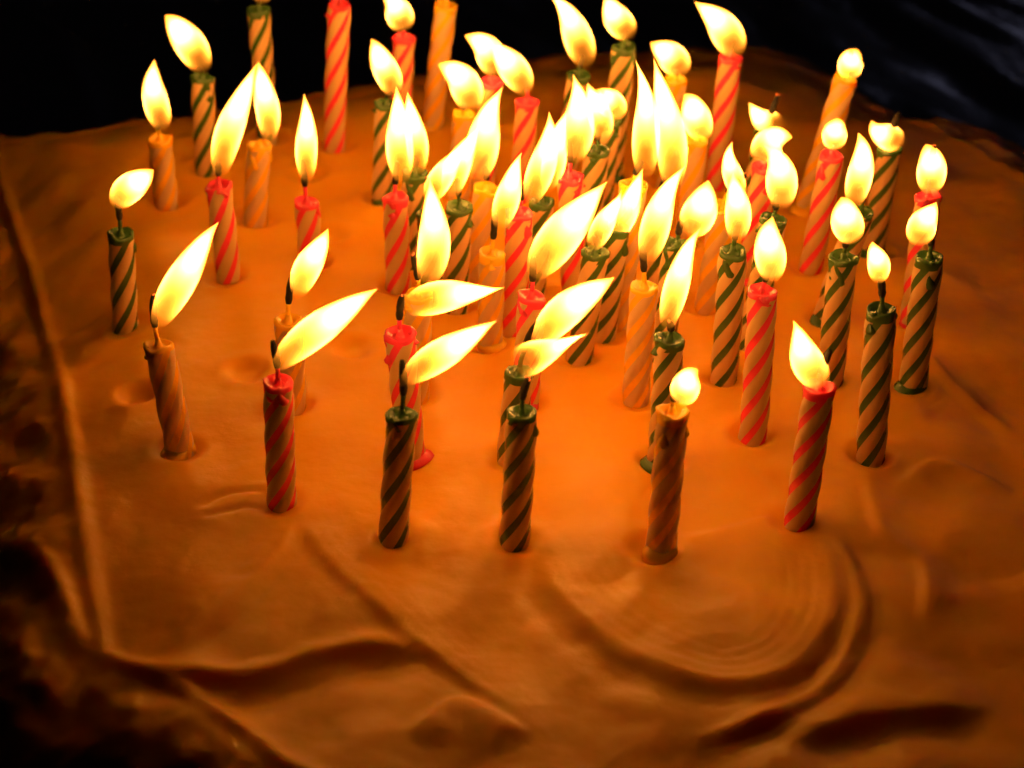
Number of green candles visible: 28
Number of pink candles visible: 18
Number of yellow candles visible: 16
